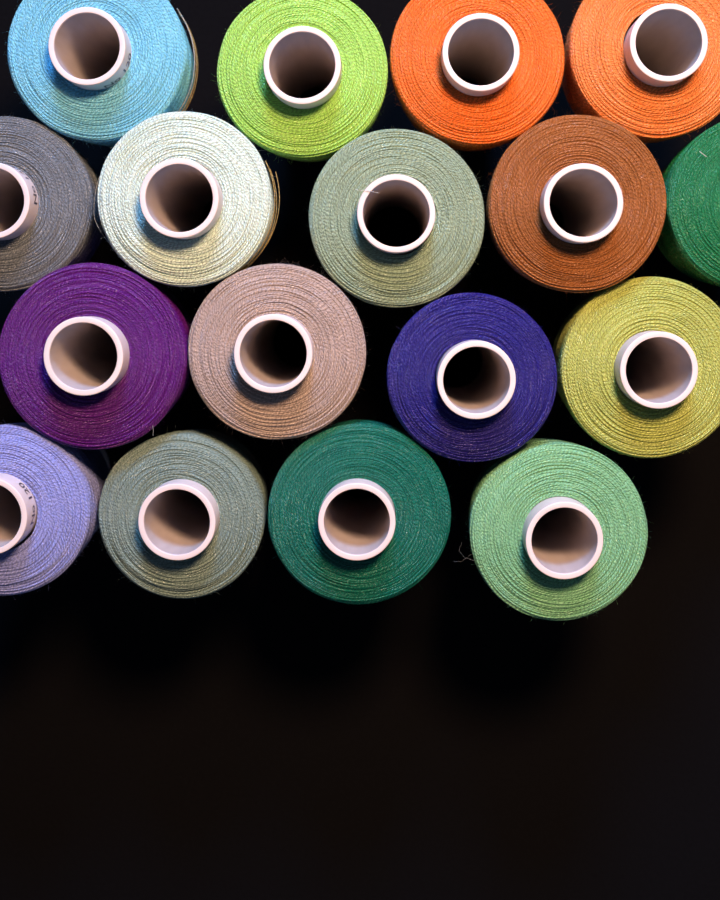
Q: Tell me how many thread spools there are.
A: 17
